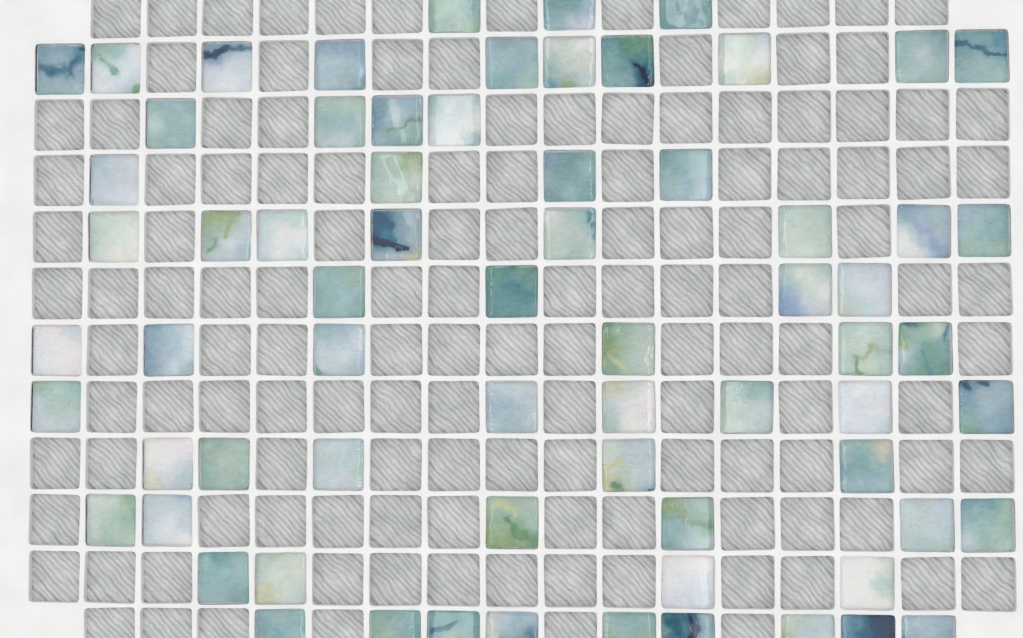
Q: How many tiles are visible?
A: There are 69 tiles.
